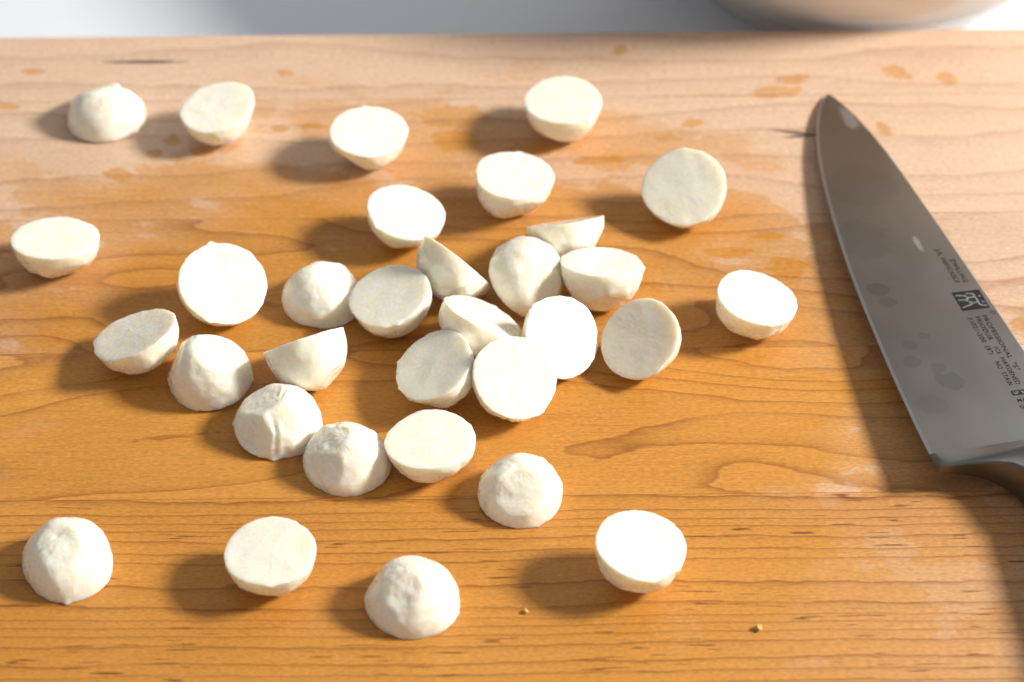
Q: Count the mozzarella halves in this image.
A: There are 32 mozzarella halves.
